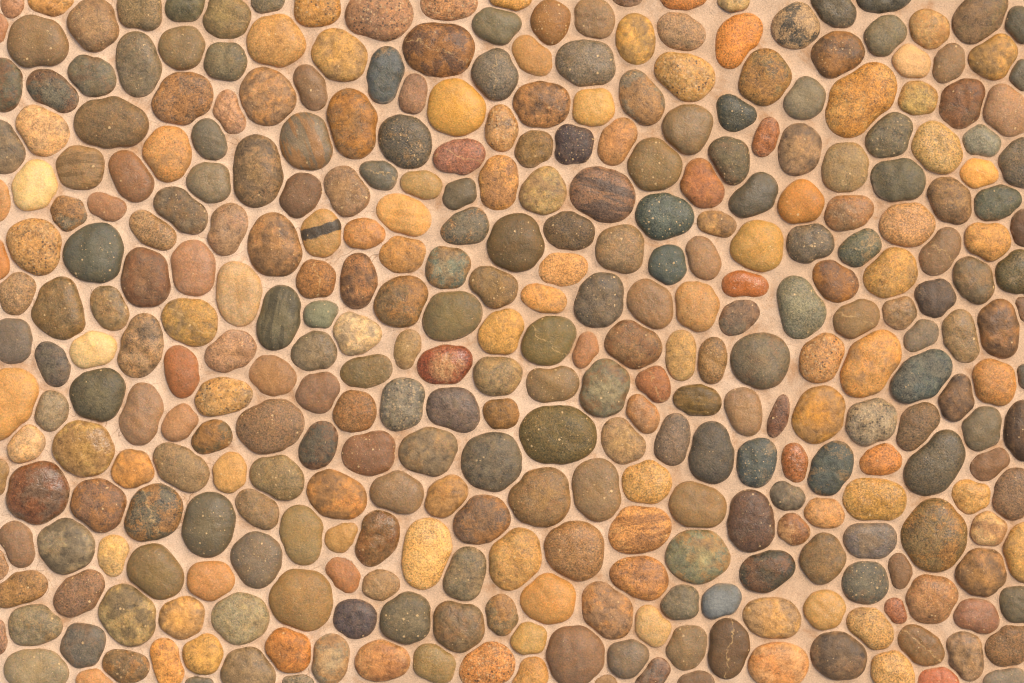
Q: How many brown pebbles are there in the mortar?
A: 155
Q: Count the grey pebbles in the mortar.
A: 95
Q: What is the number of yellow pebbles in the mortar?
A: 96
